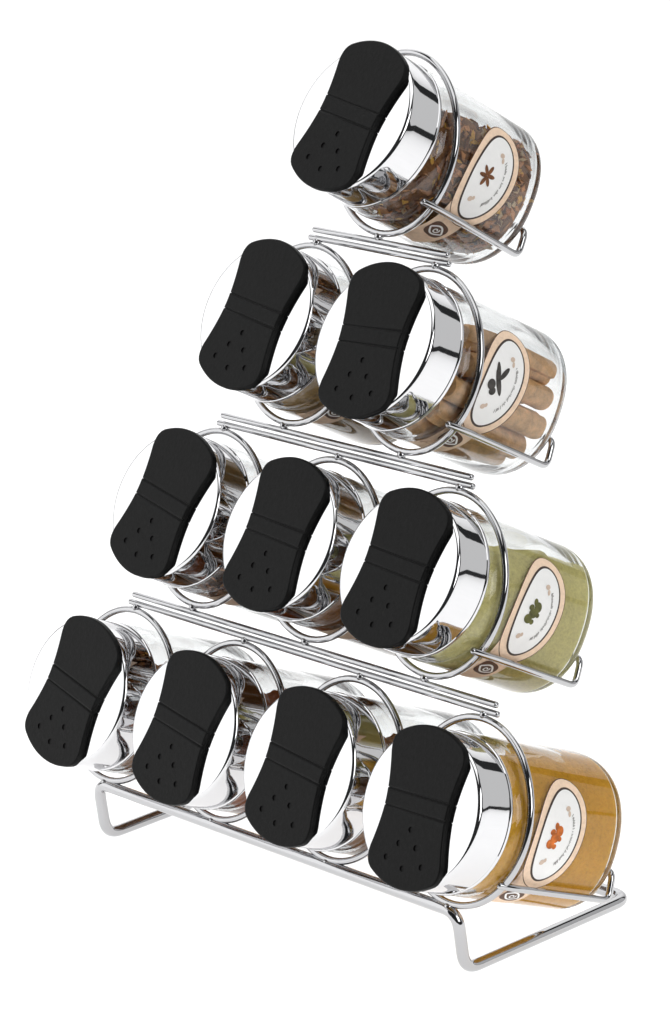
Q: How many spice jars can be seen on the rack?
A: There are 10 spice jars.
